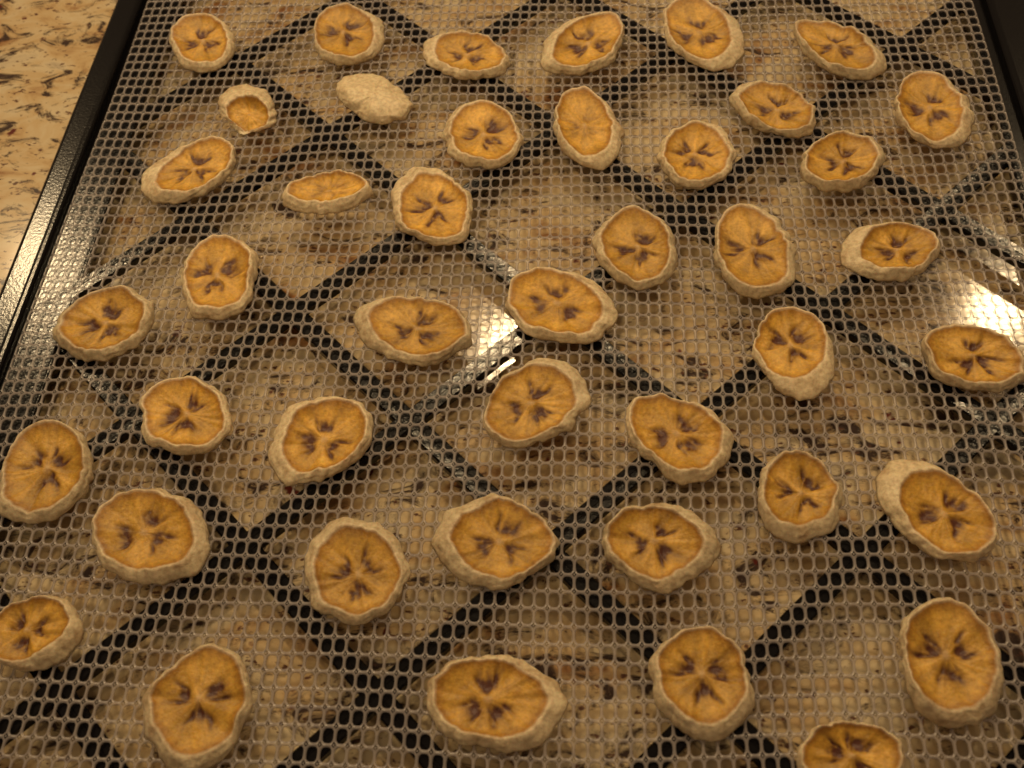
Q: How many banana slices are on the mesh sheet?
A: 43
